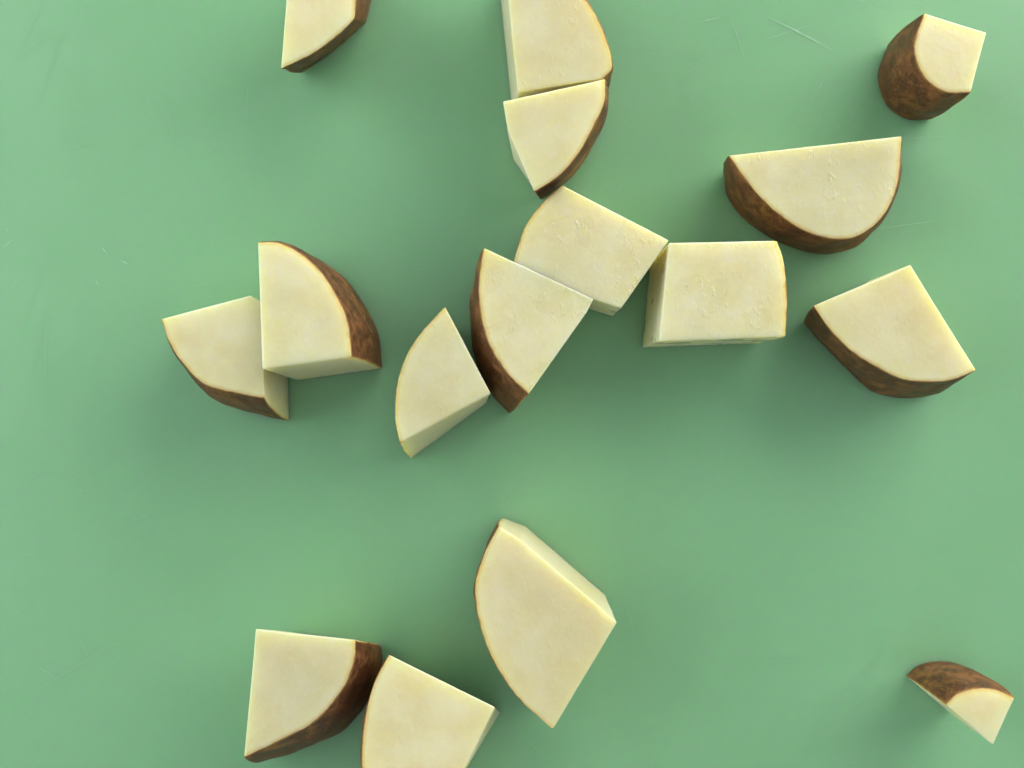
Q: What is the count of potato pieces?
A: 16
